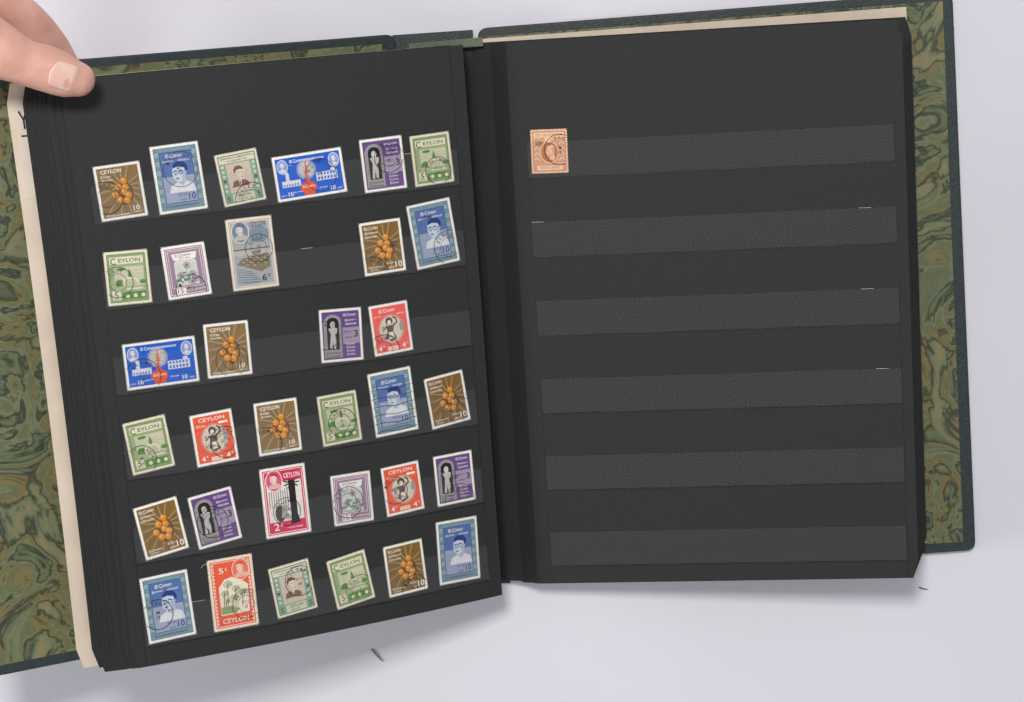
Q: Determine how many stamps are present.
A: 34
